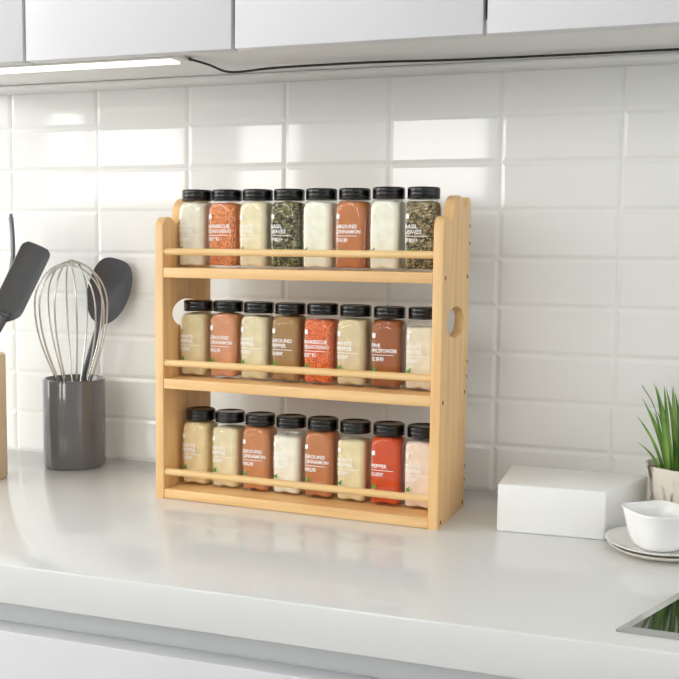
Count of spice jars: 24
